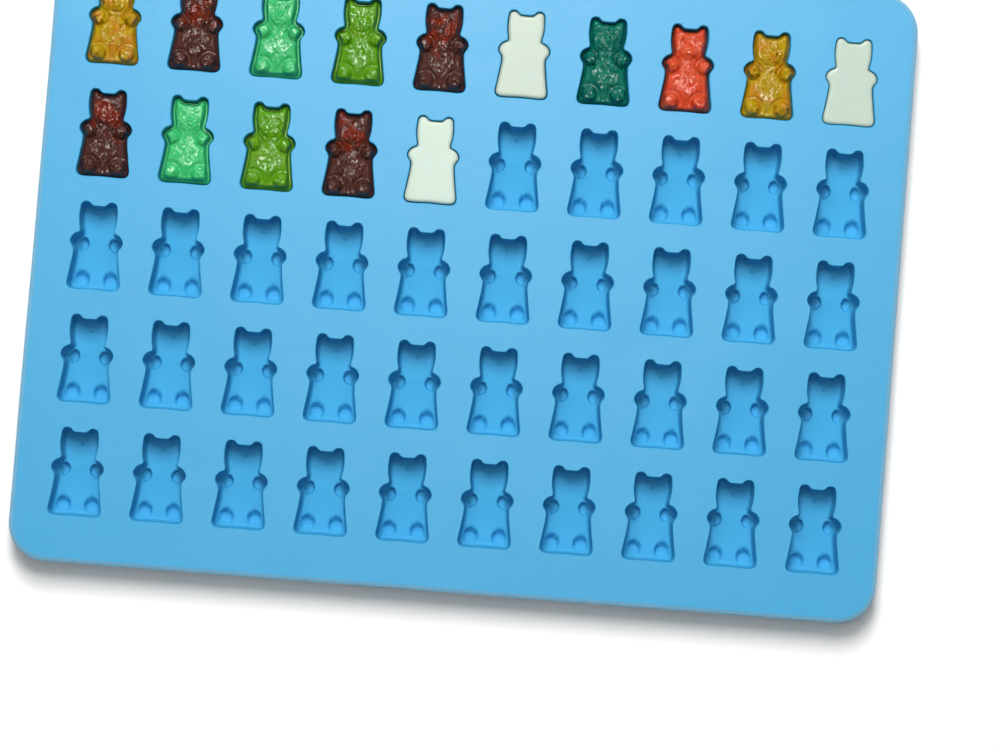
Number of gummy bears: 15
